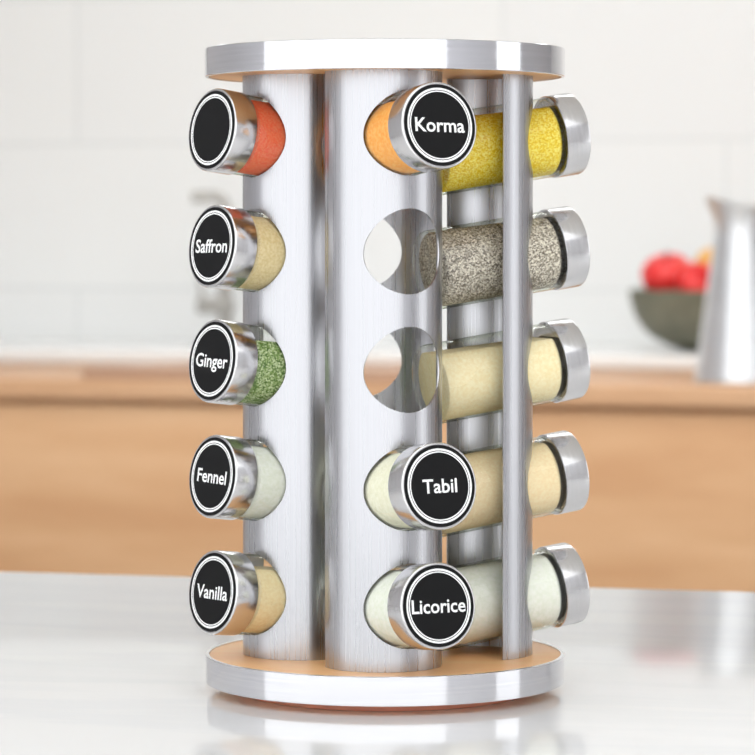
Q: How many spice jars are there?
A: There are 13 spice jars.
